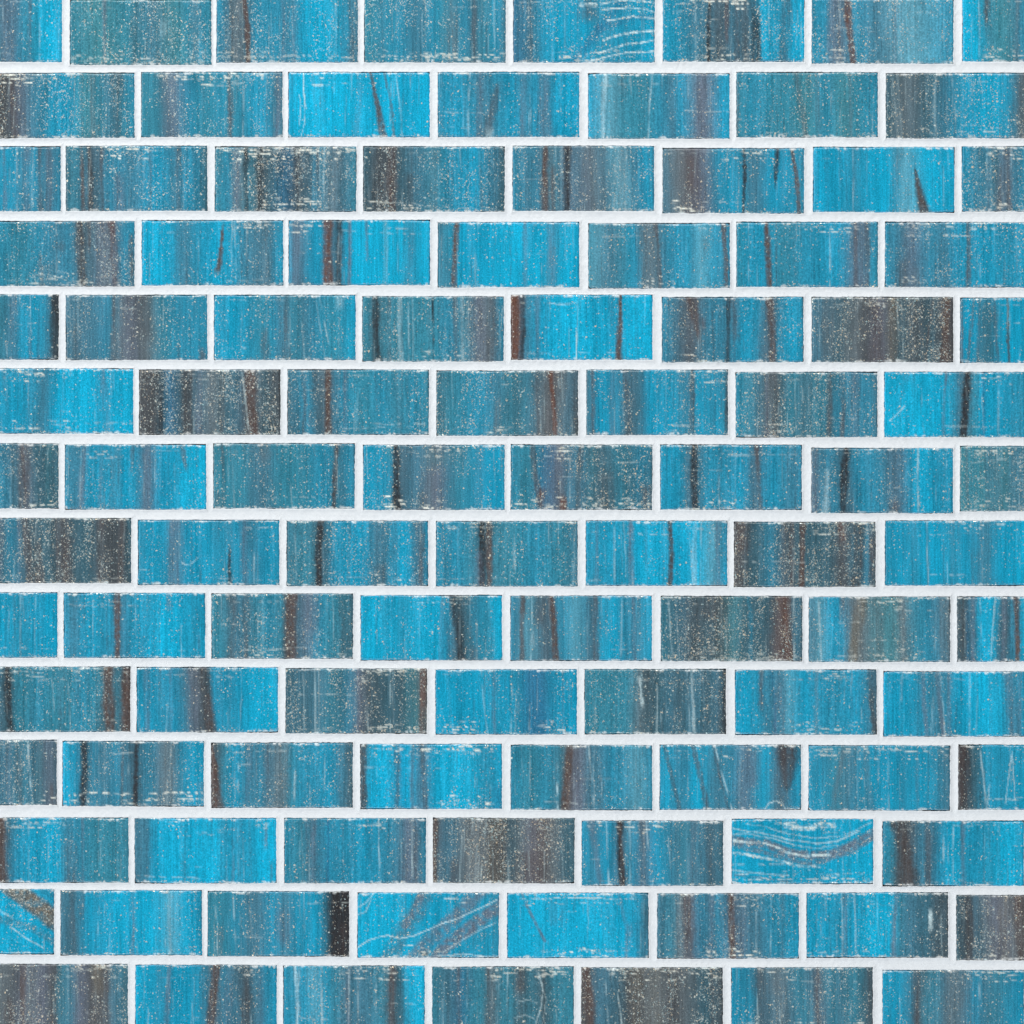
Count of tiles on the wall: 105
